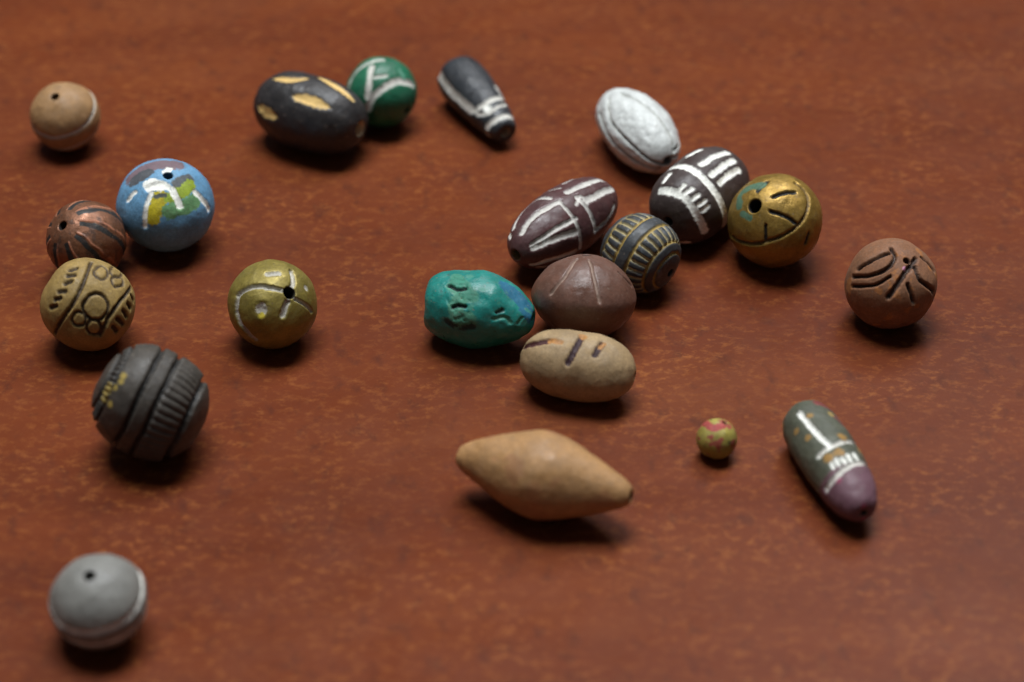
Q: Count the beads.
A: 22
